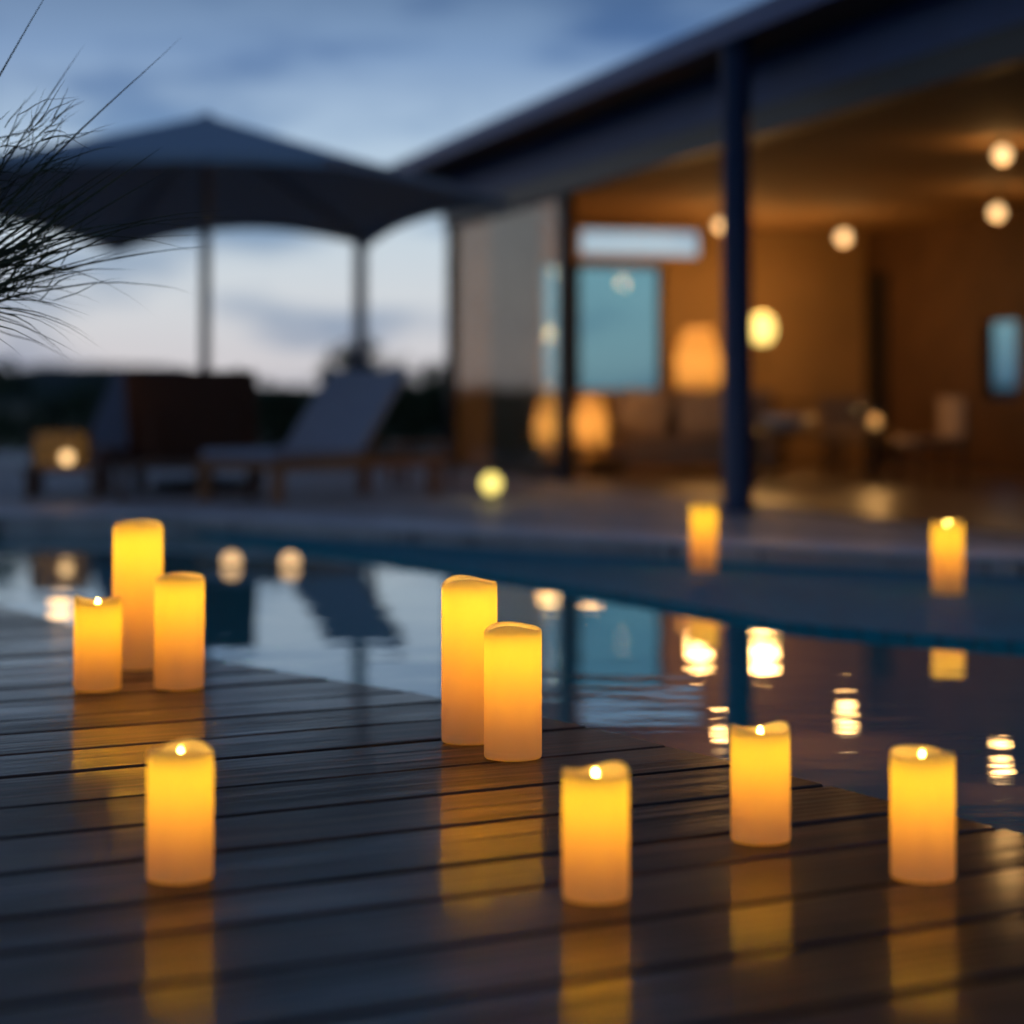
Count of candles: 11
